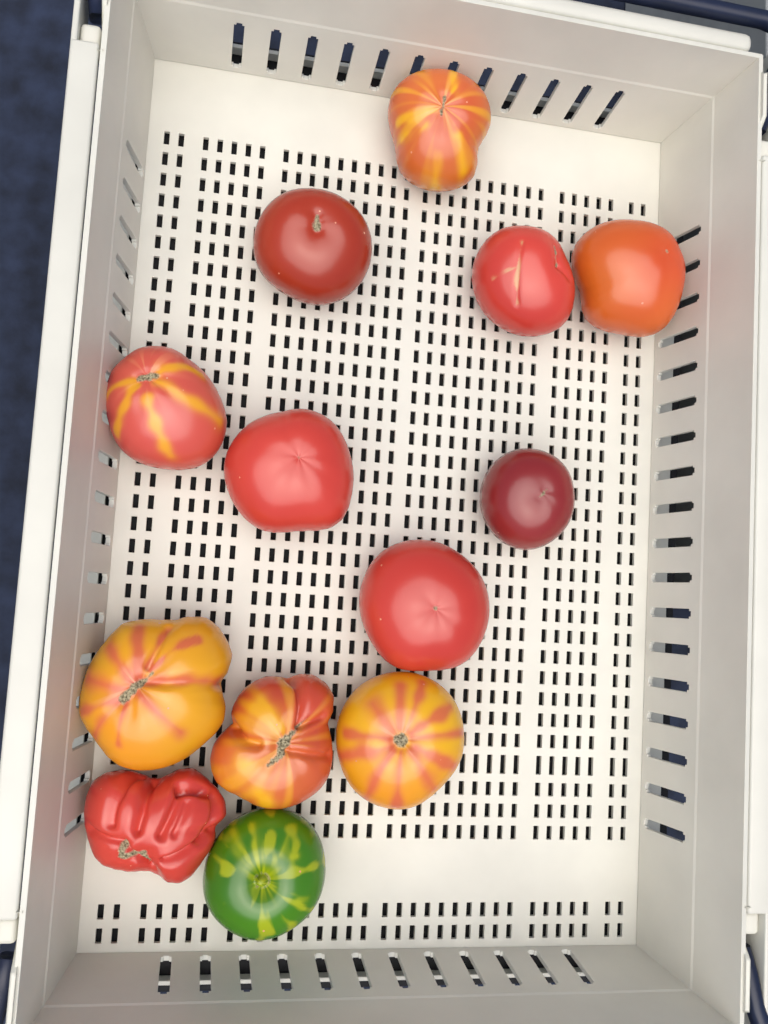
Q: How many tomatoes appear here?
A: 13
